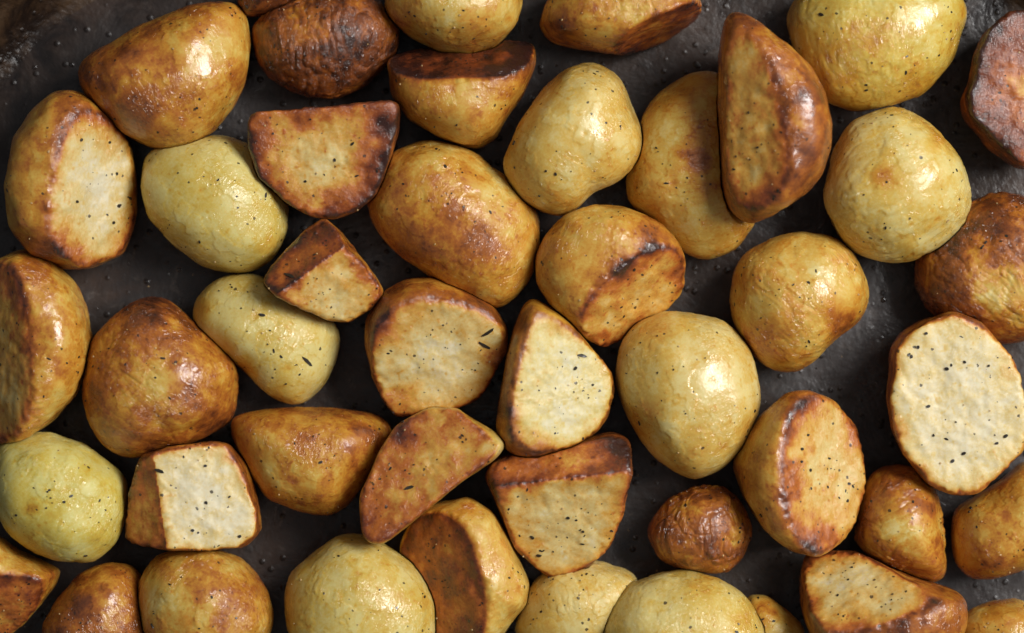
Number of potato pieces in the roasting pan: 46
